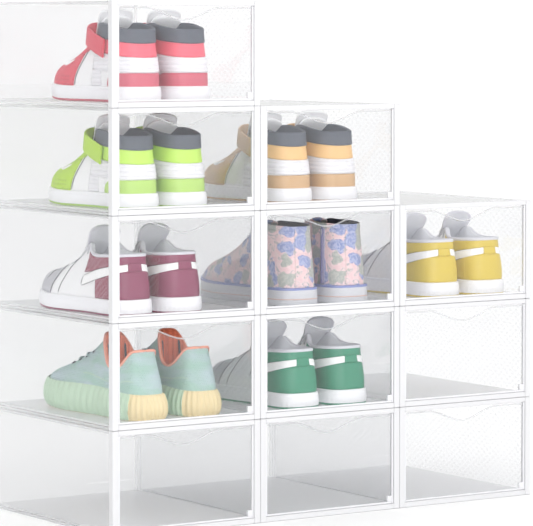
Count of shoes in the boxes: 16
